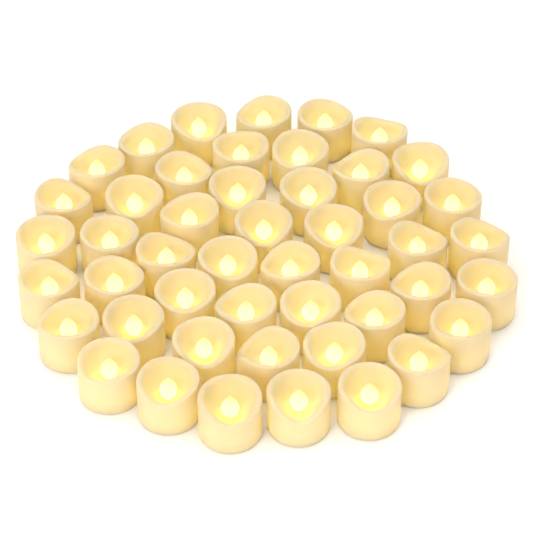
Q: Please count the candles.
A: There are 48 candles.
